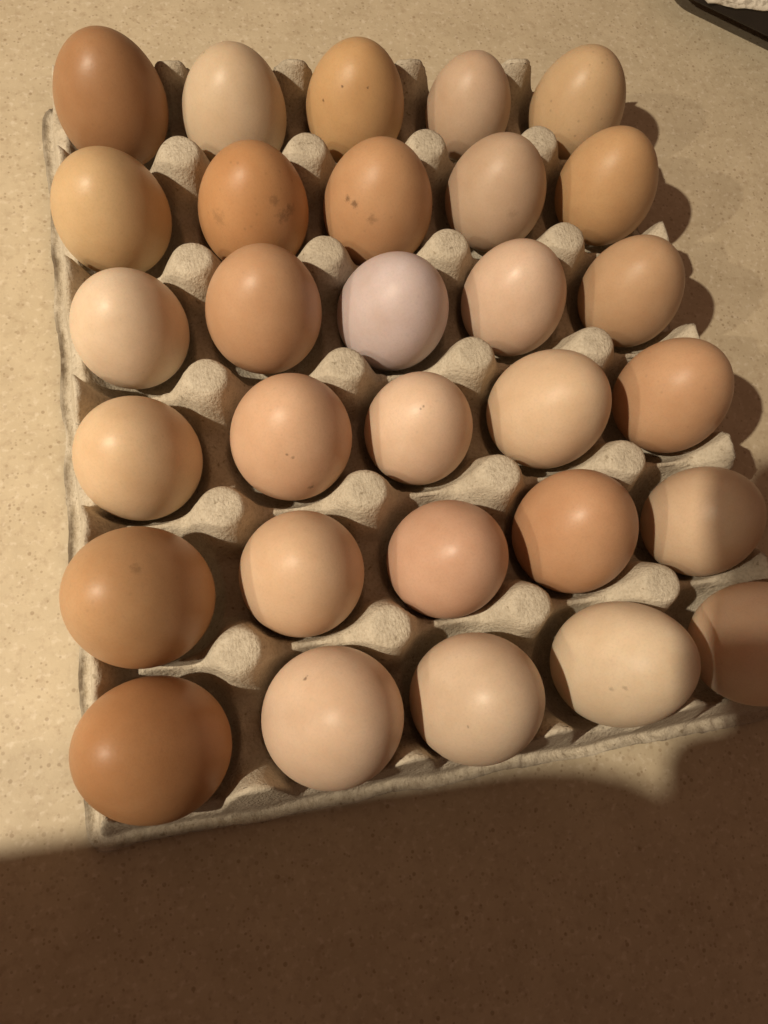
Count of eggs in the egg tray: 30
